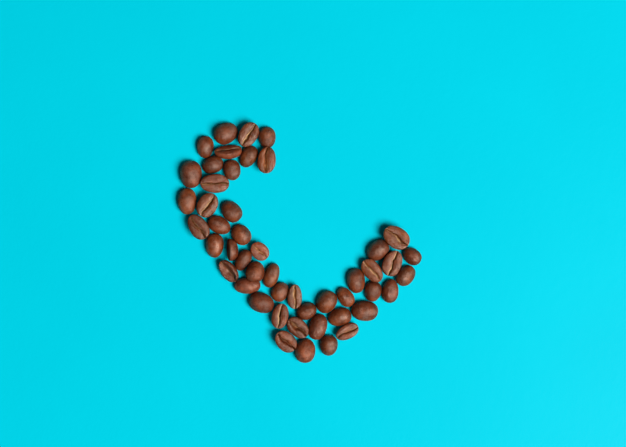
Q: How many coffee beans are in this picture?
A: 49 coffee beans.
